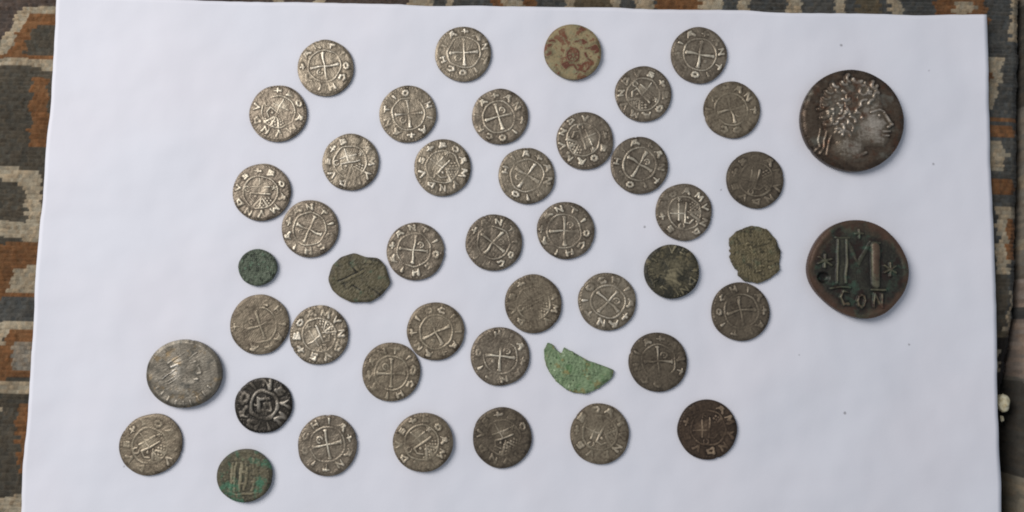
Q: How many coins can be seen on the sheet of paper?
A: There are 46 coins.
